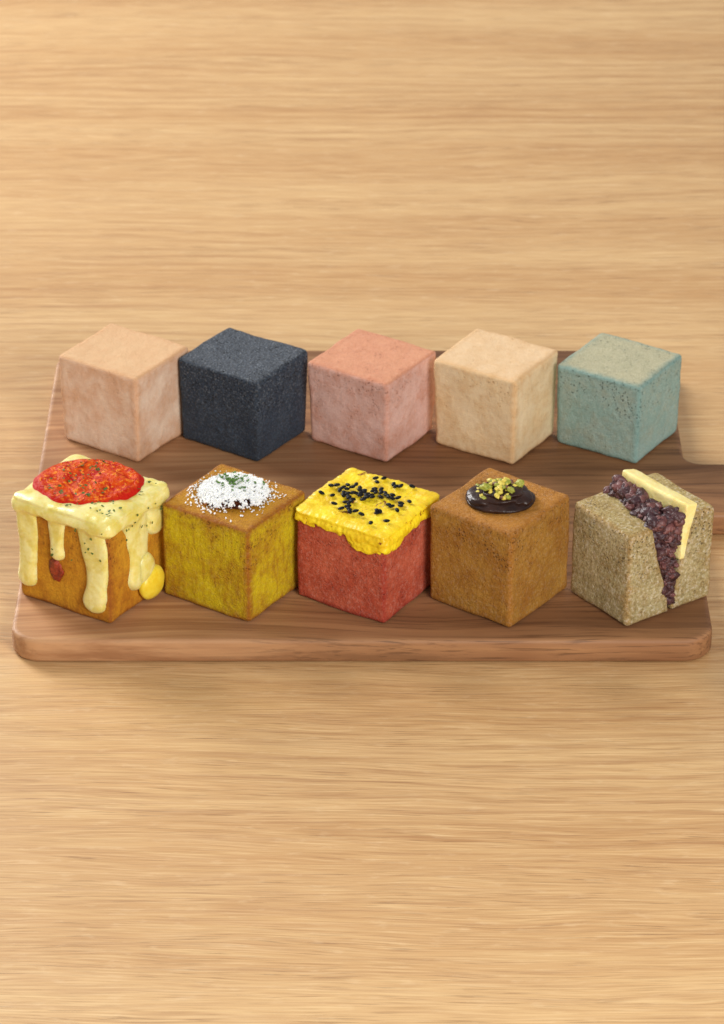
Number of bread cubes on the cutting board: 10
